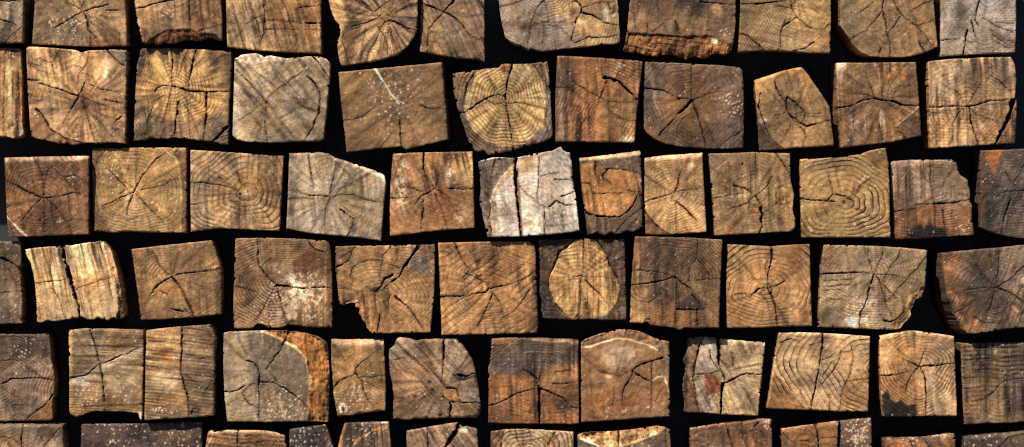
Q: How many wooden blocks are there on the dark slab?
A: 69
